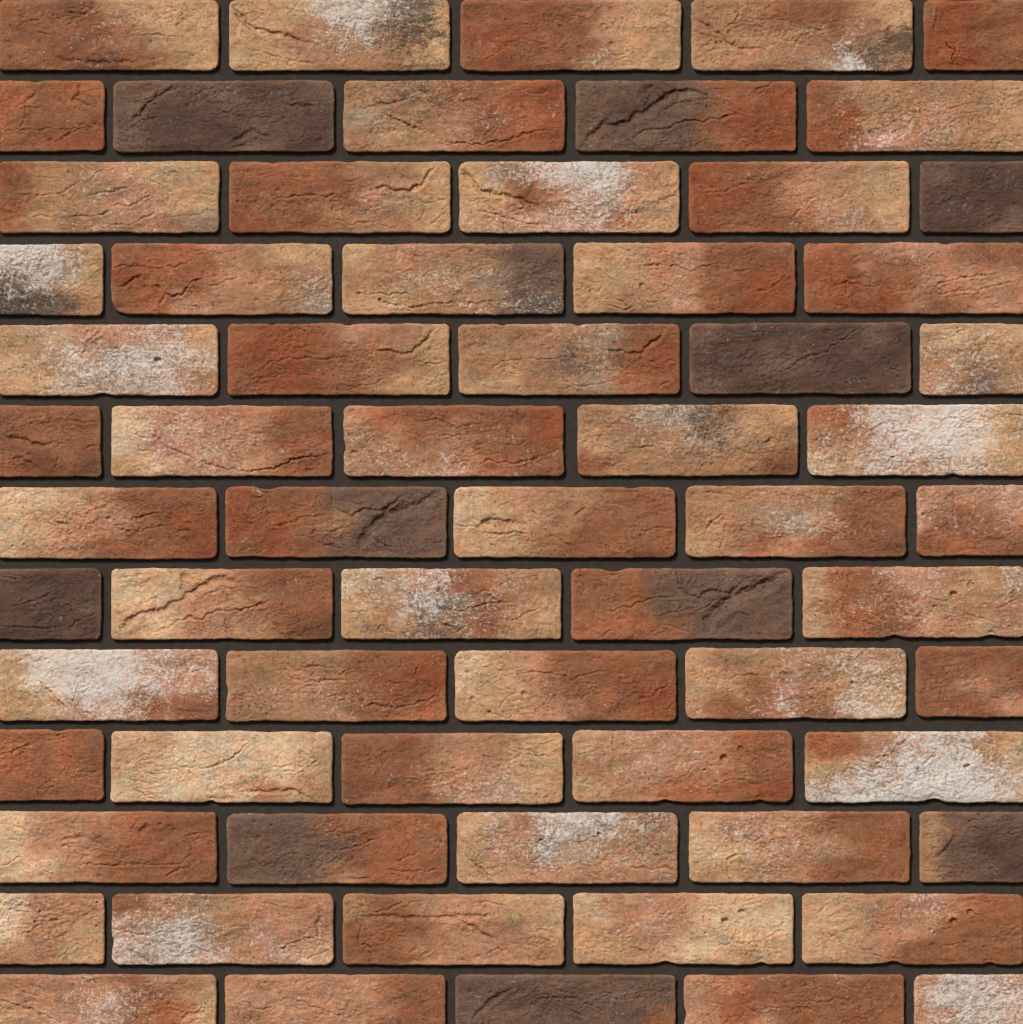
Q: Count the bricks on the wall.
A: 65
